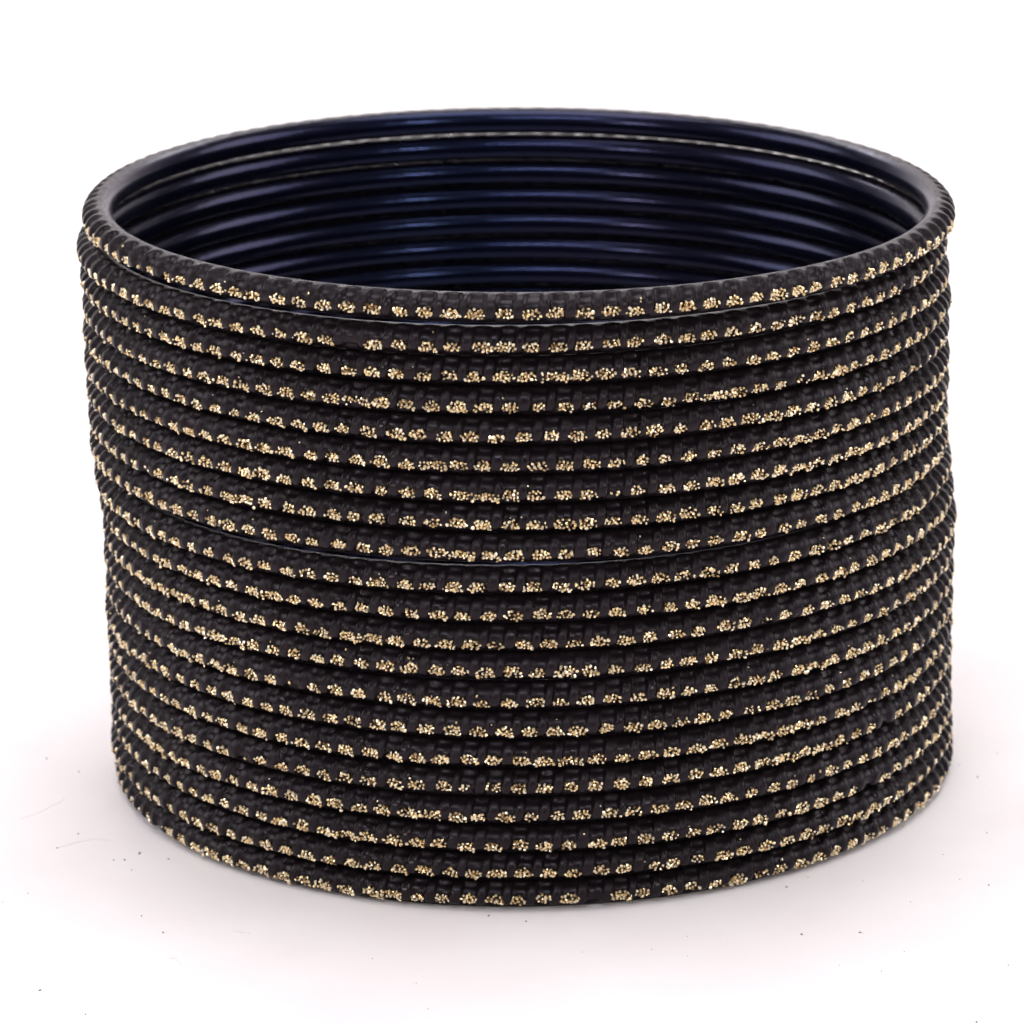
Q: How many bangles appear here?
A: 21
